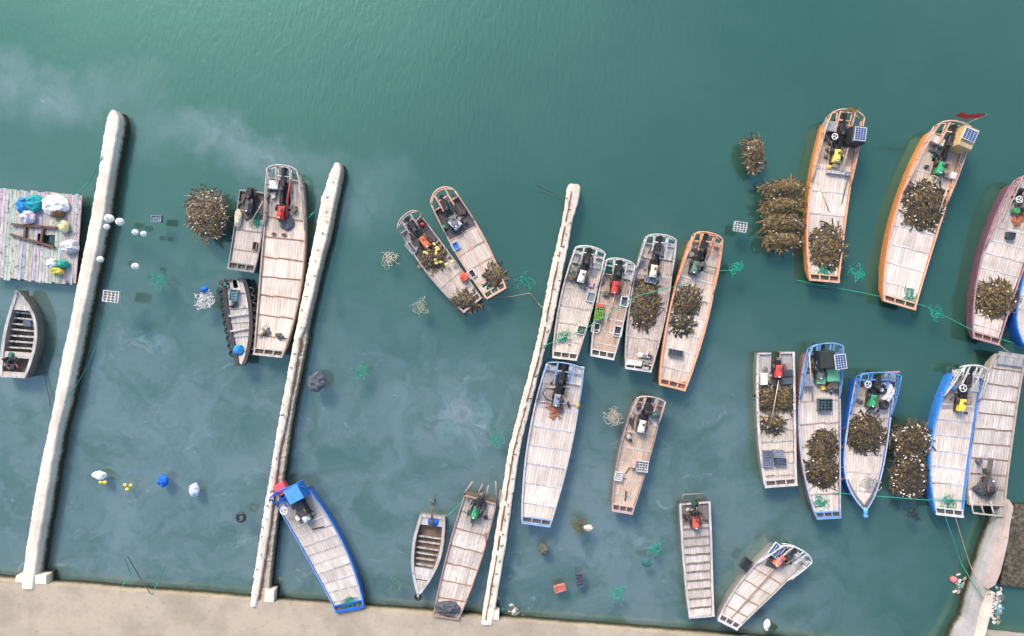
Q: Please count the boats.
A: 26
